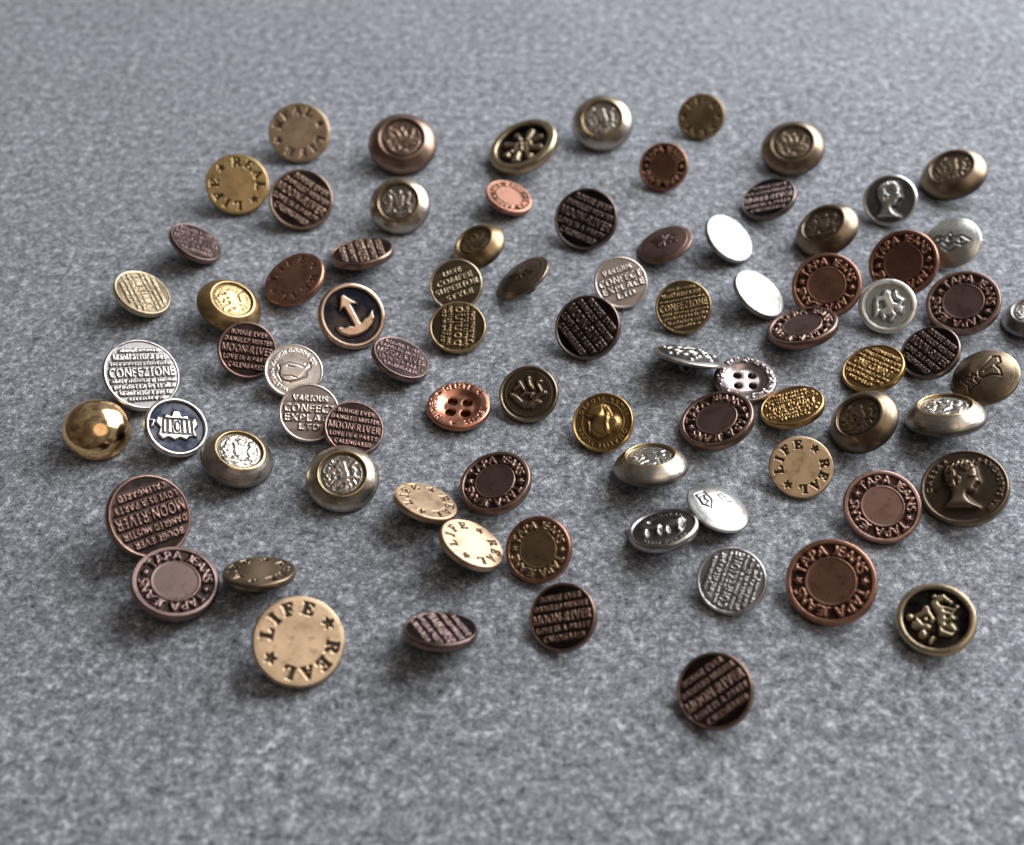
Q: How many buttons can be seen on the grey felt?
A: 81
